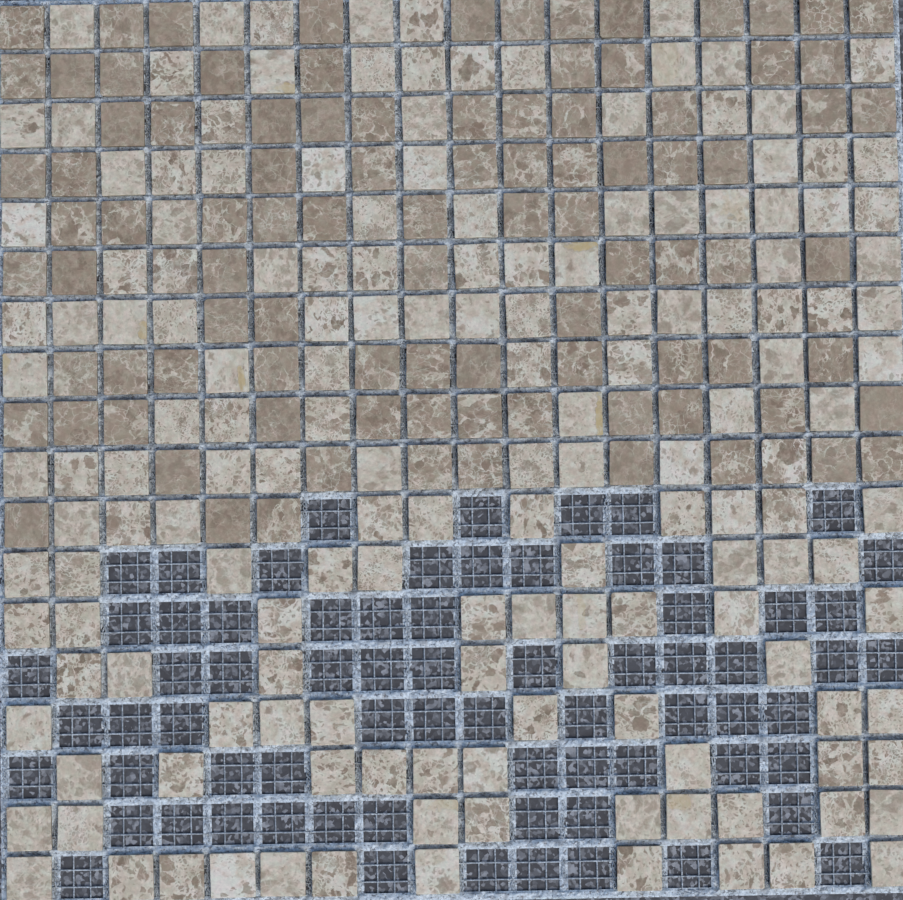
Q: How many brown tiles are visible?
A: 95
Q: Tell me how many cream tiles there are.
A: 159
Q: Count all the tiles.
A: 254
